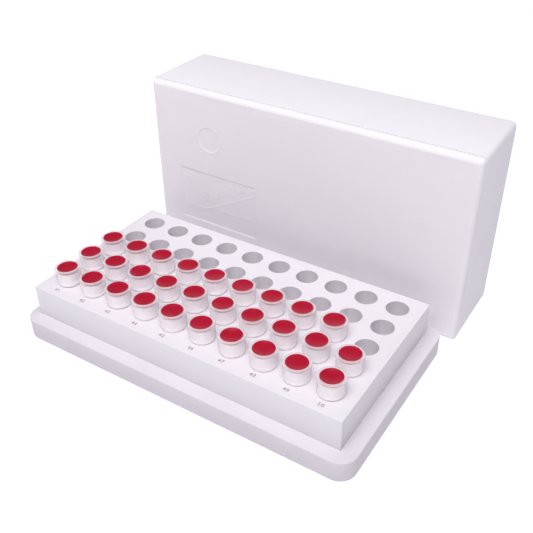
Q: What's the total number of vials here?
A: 29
